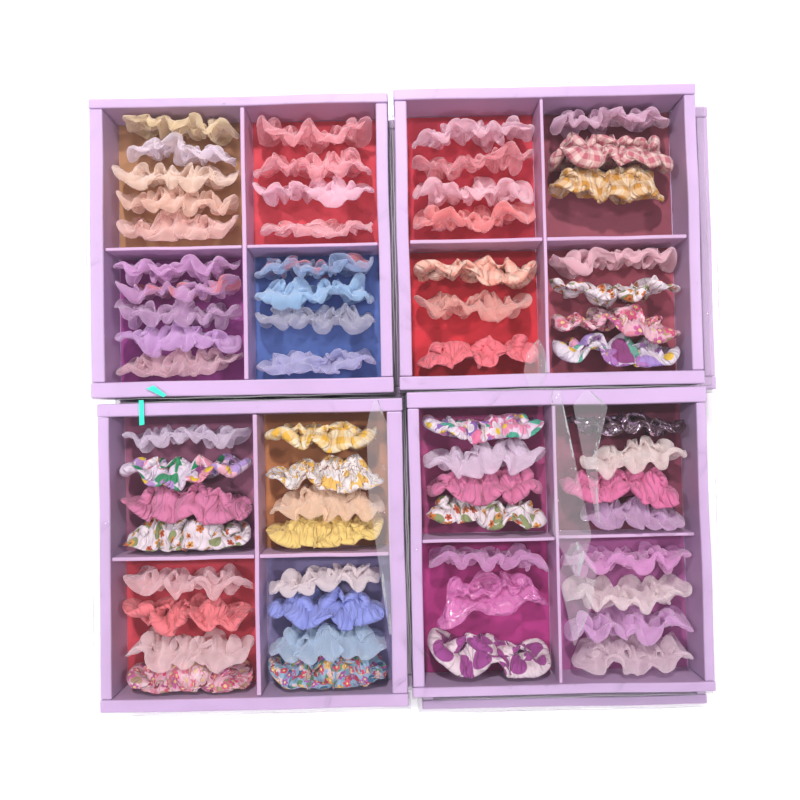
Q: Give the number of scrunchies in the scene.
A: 63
